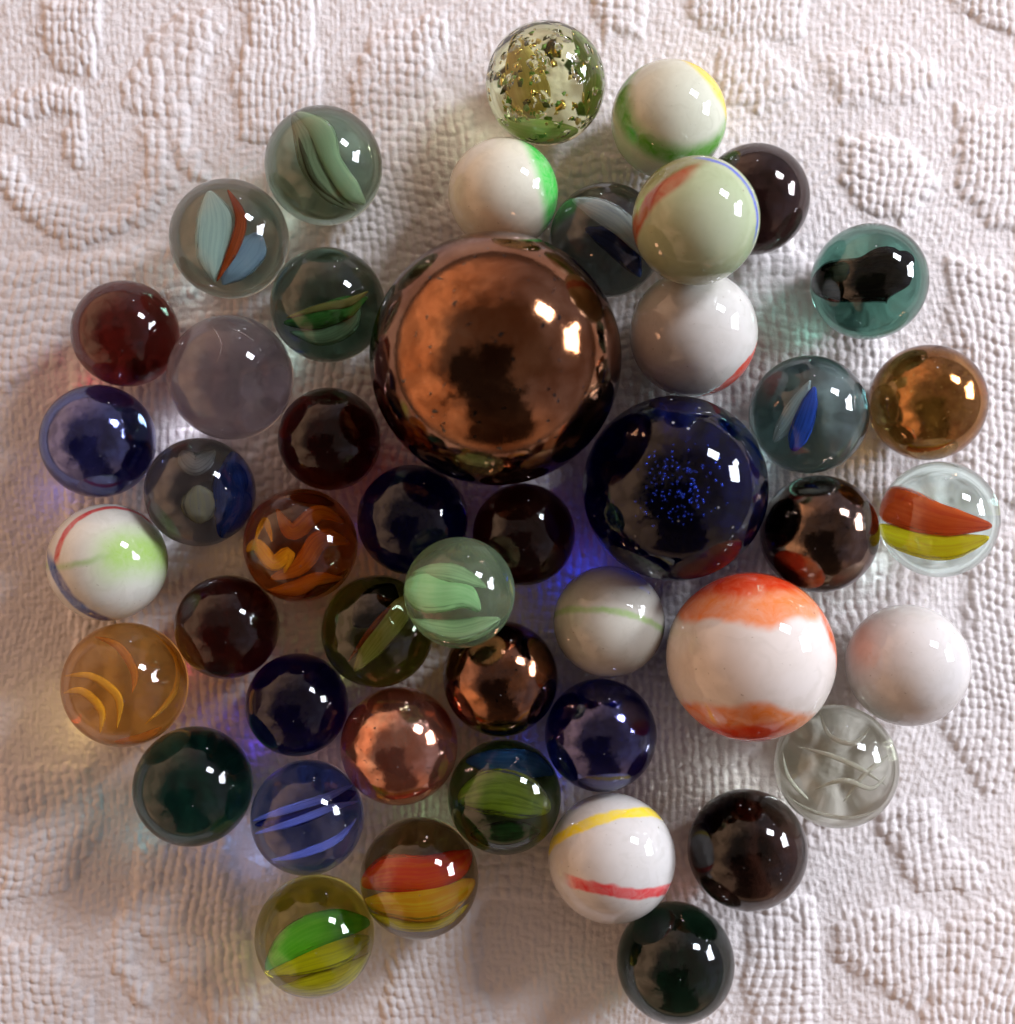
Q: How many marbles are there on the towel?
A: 46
